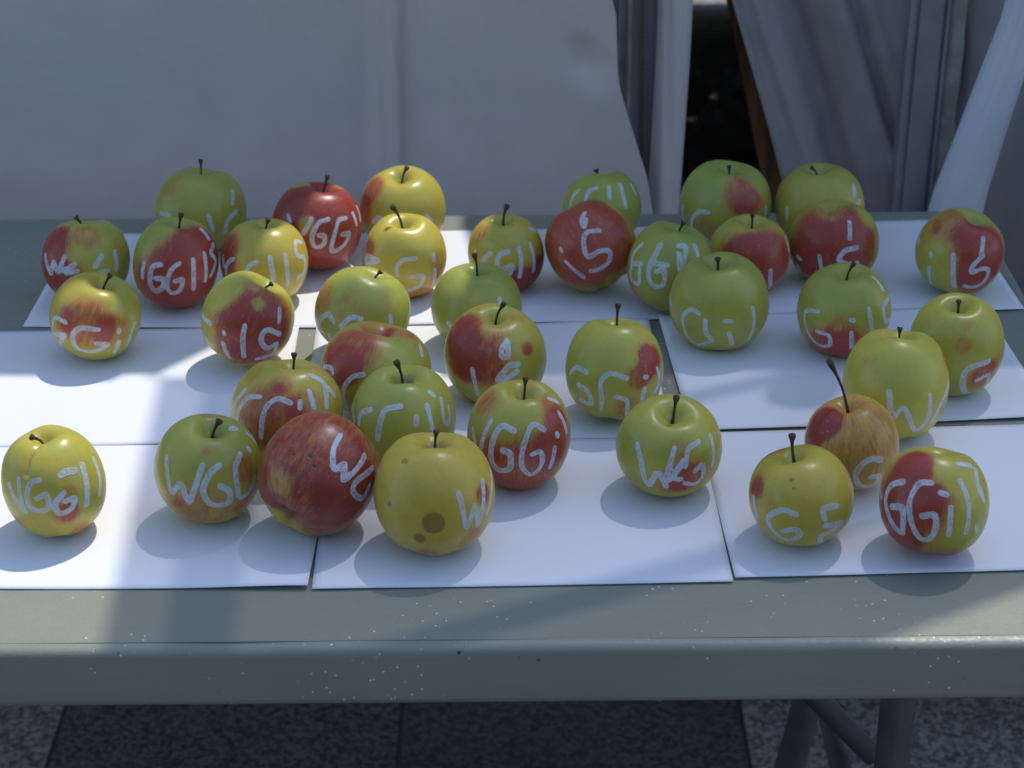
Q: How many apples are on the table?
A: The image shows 38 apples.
